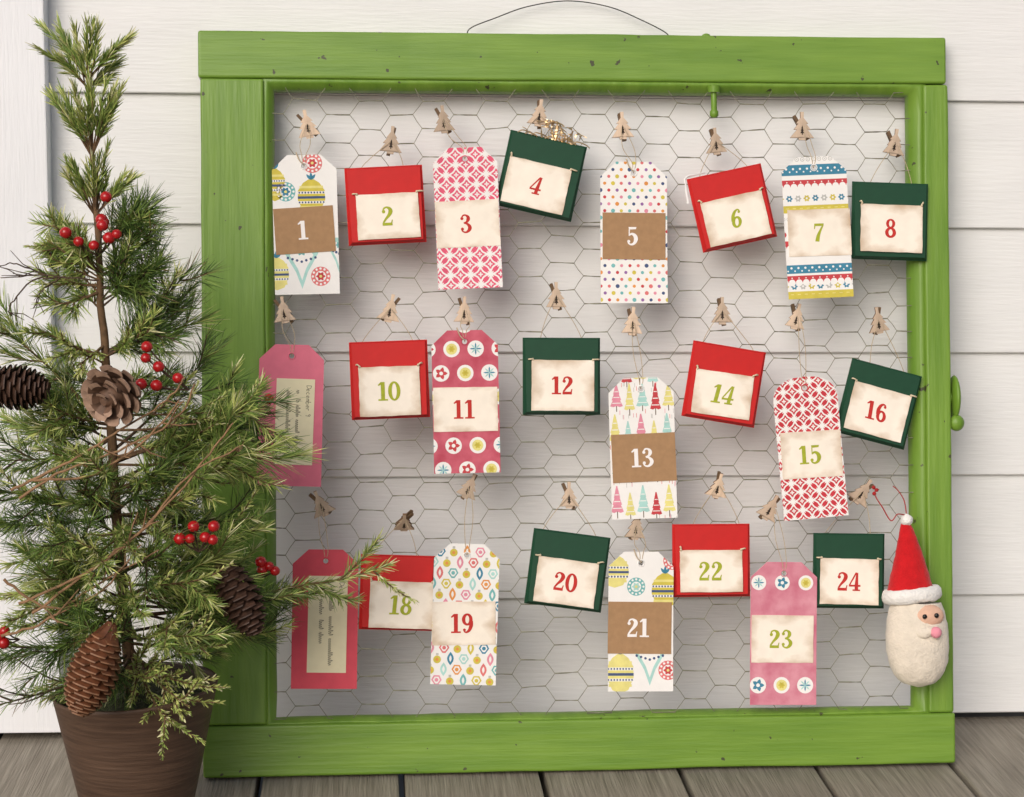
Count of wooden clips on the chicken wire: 24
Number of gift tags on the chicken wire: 12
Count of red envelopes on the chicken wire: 6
